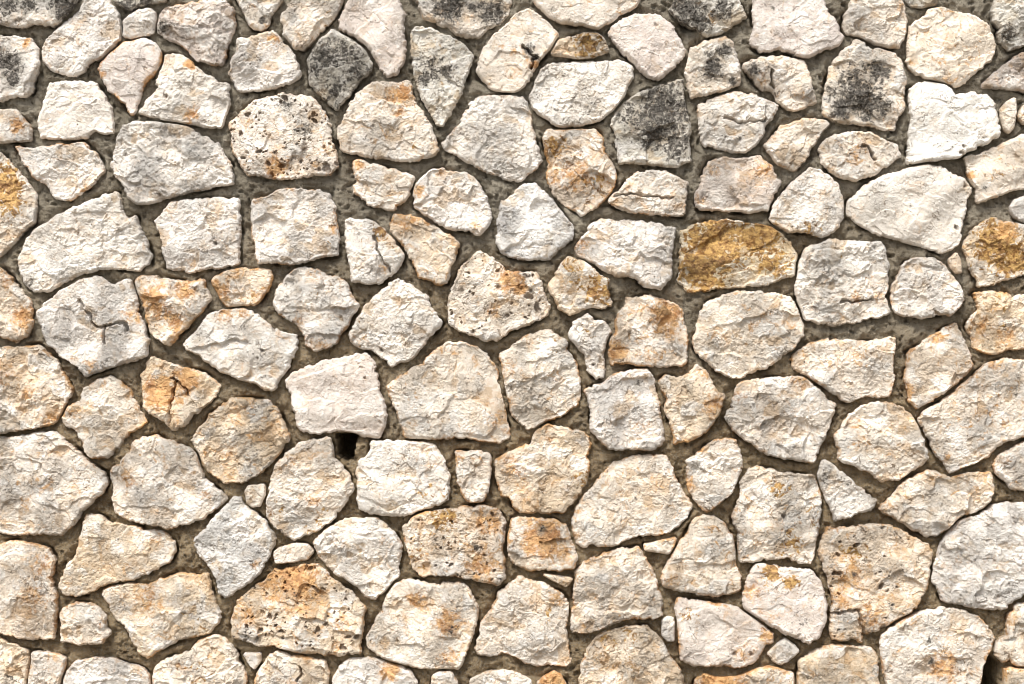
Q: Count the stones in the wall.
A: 144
